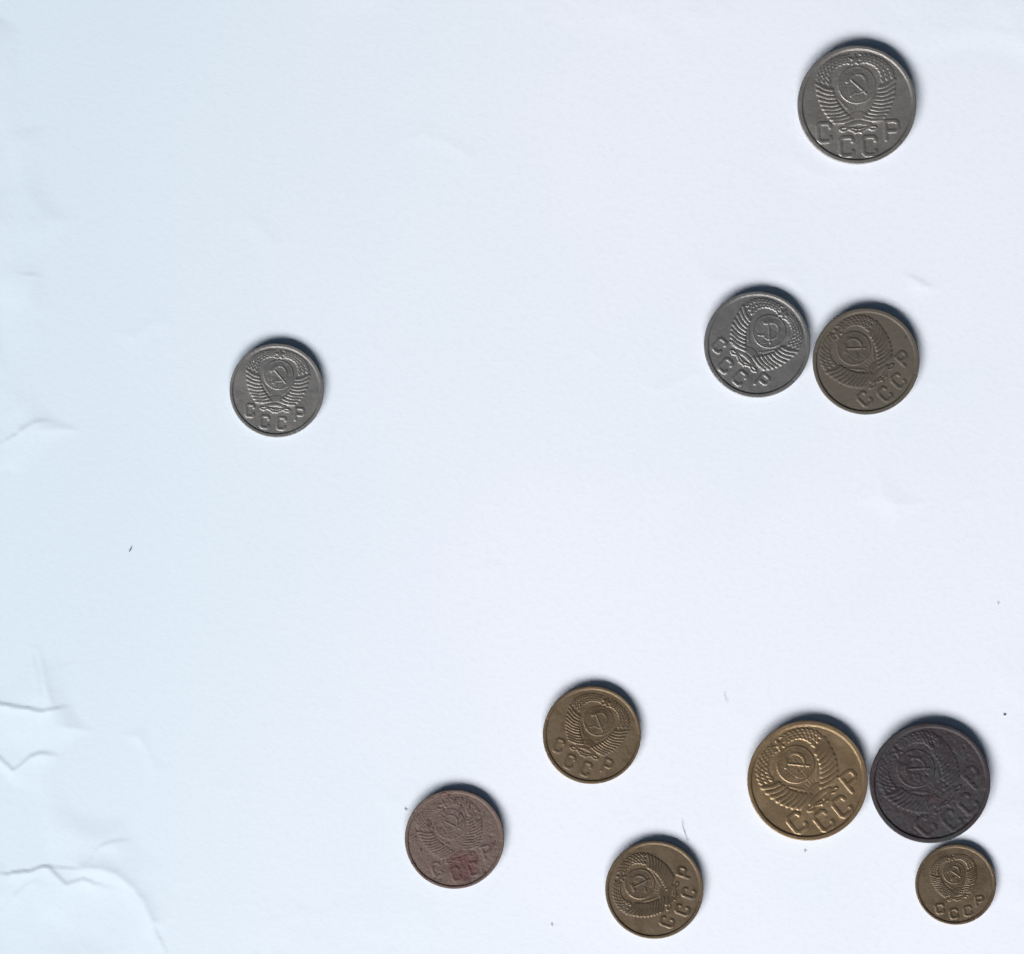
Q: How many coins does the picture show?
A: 10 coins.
